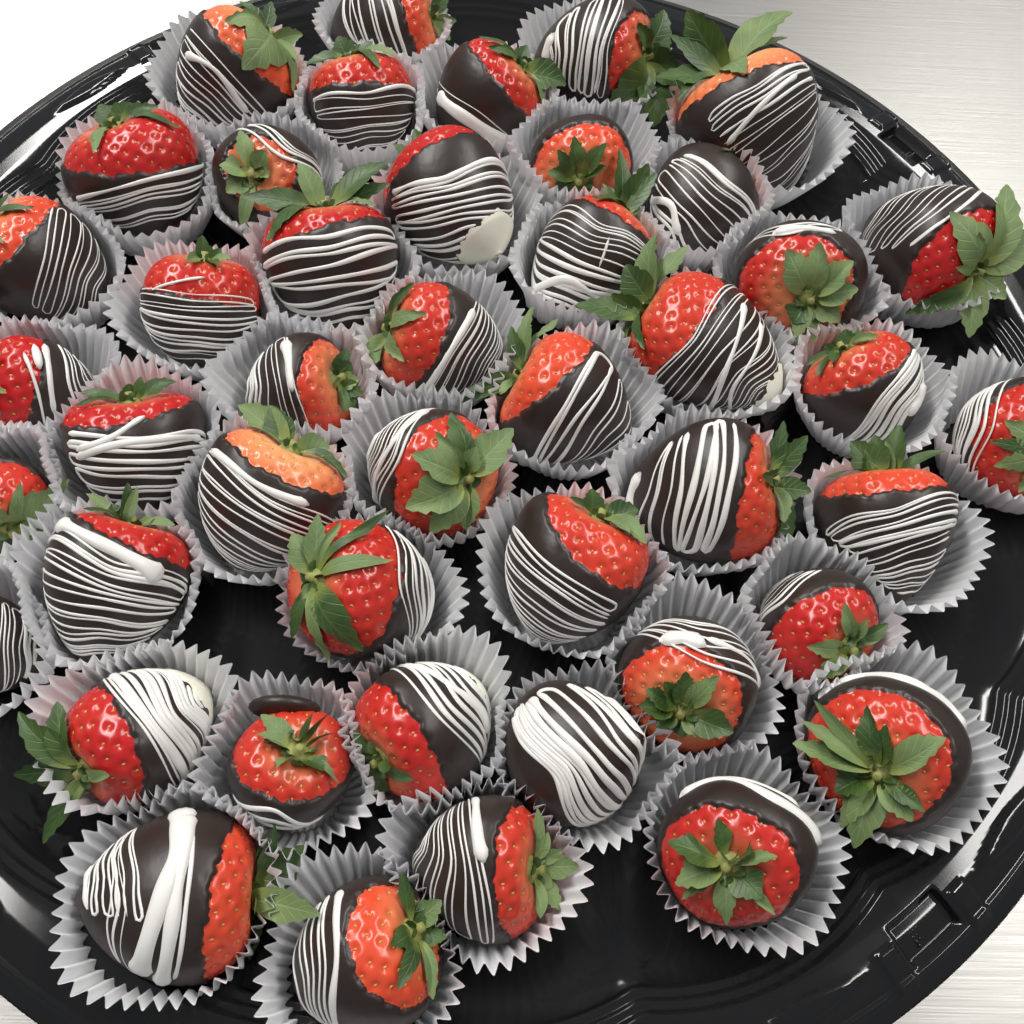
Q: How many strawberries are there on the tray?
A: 45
